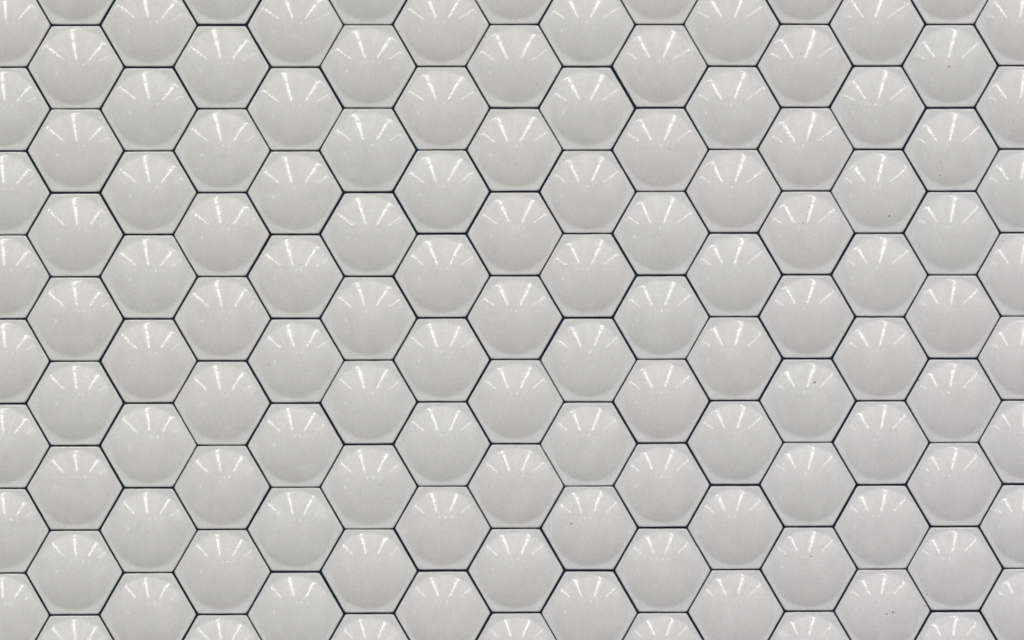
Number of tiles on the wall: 127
